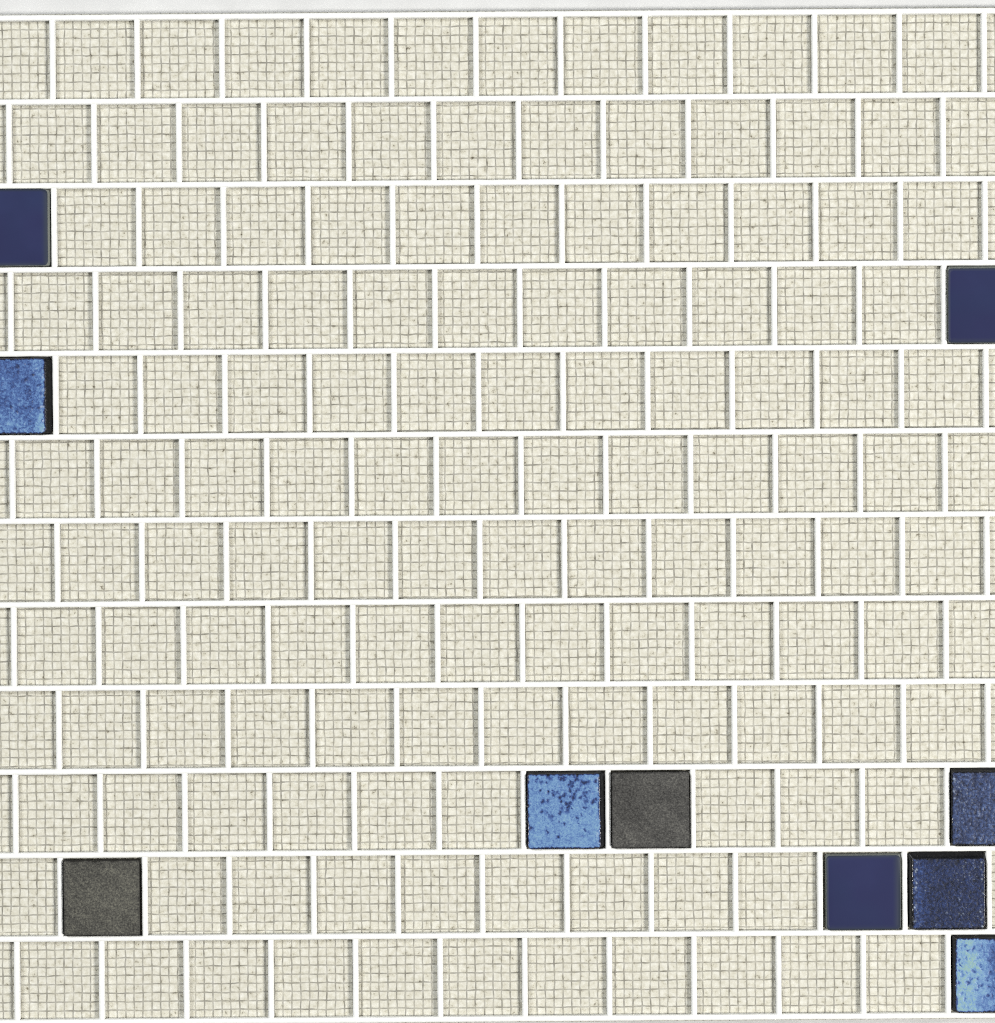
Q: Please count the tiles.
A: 10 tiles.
